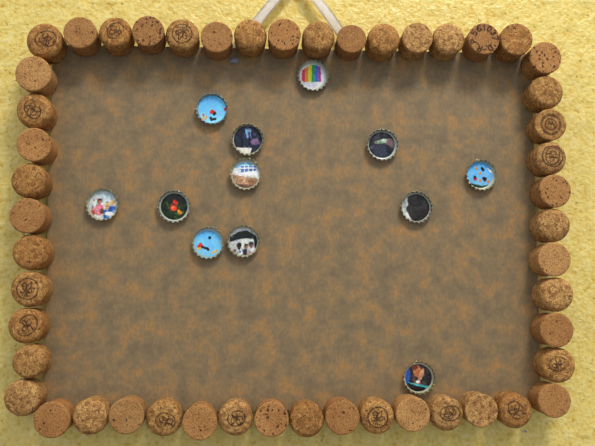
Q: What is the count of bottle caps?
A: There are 12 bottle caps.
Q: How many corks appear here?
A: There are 50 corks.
